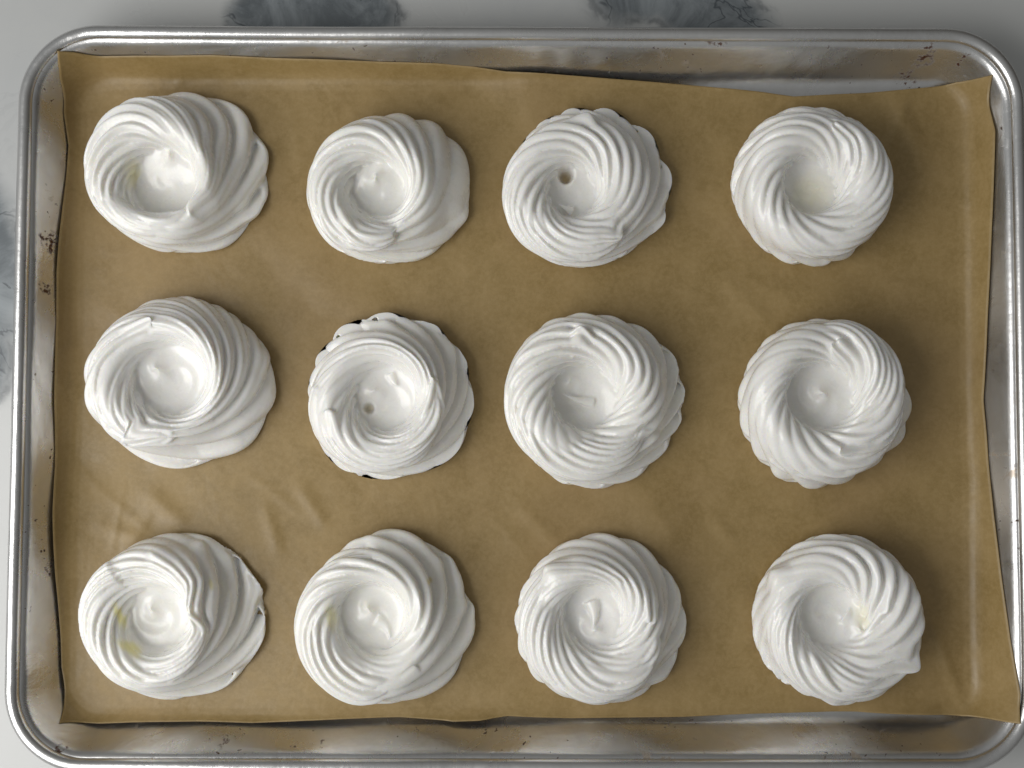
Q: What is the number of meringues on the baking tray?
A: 12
